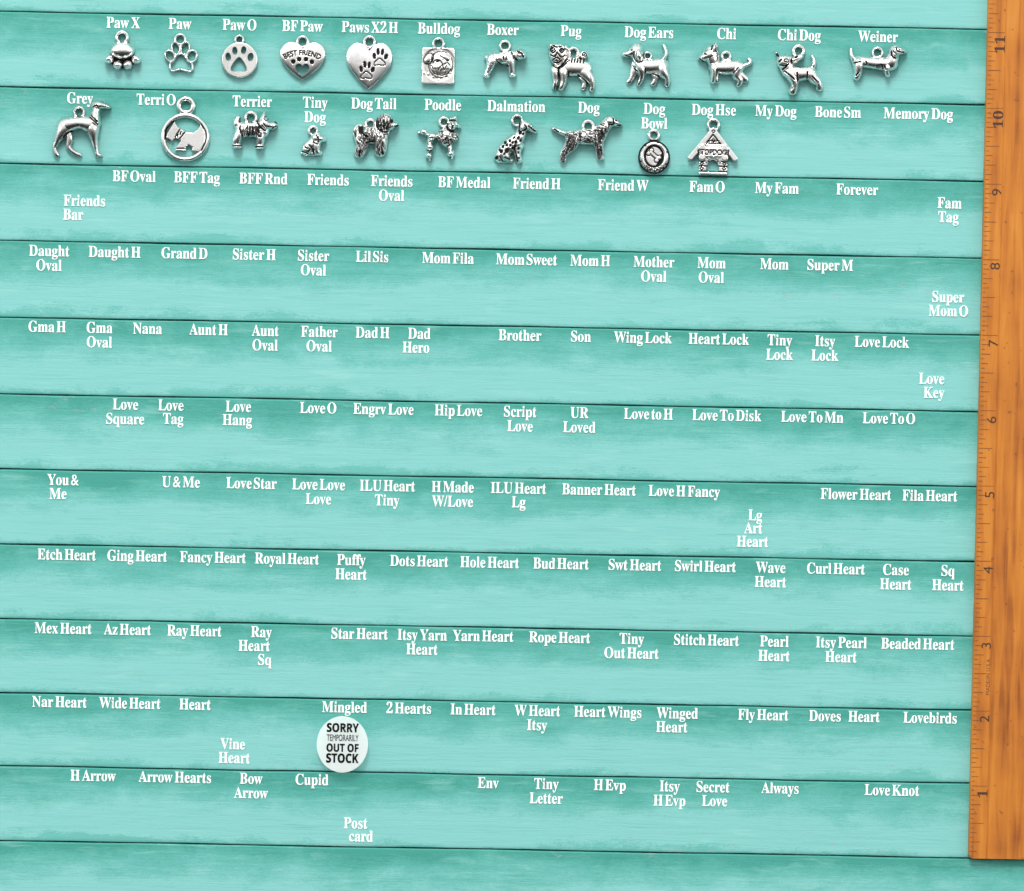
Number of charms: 22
